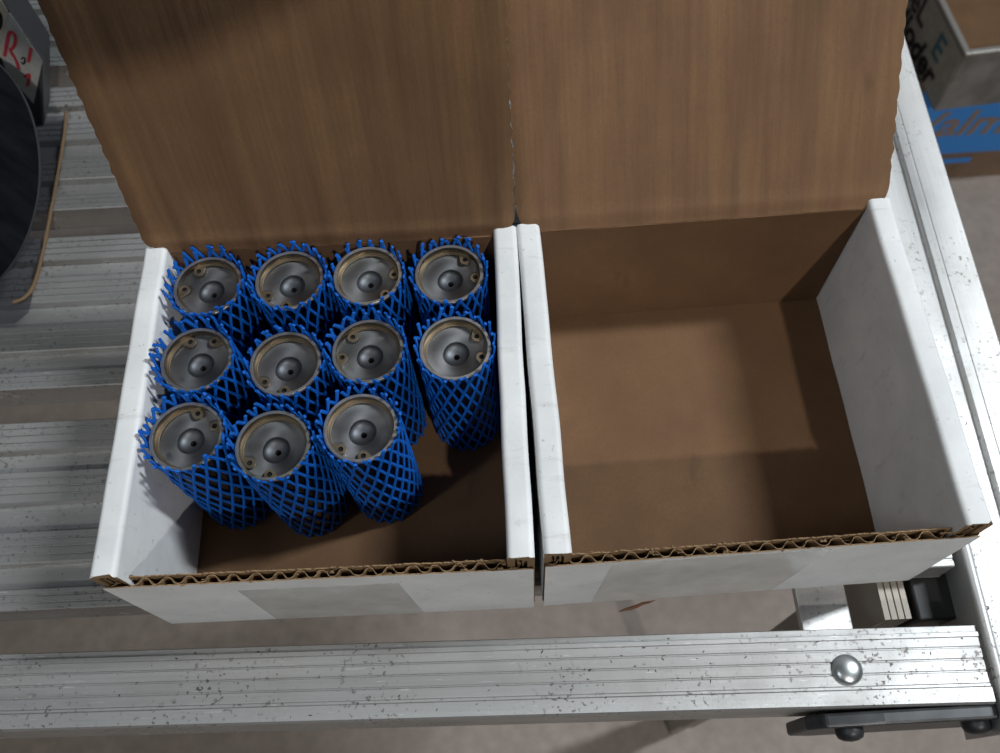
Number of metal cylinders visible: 11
